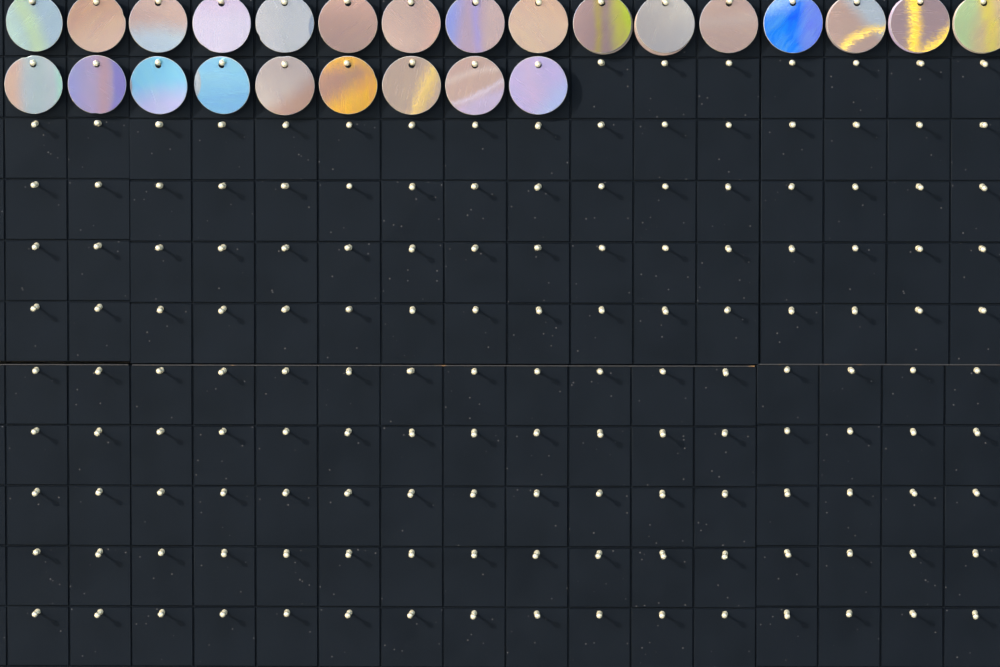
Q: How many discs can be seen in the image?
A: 25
